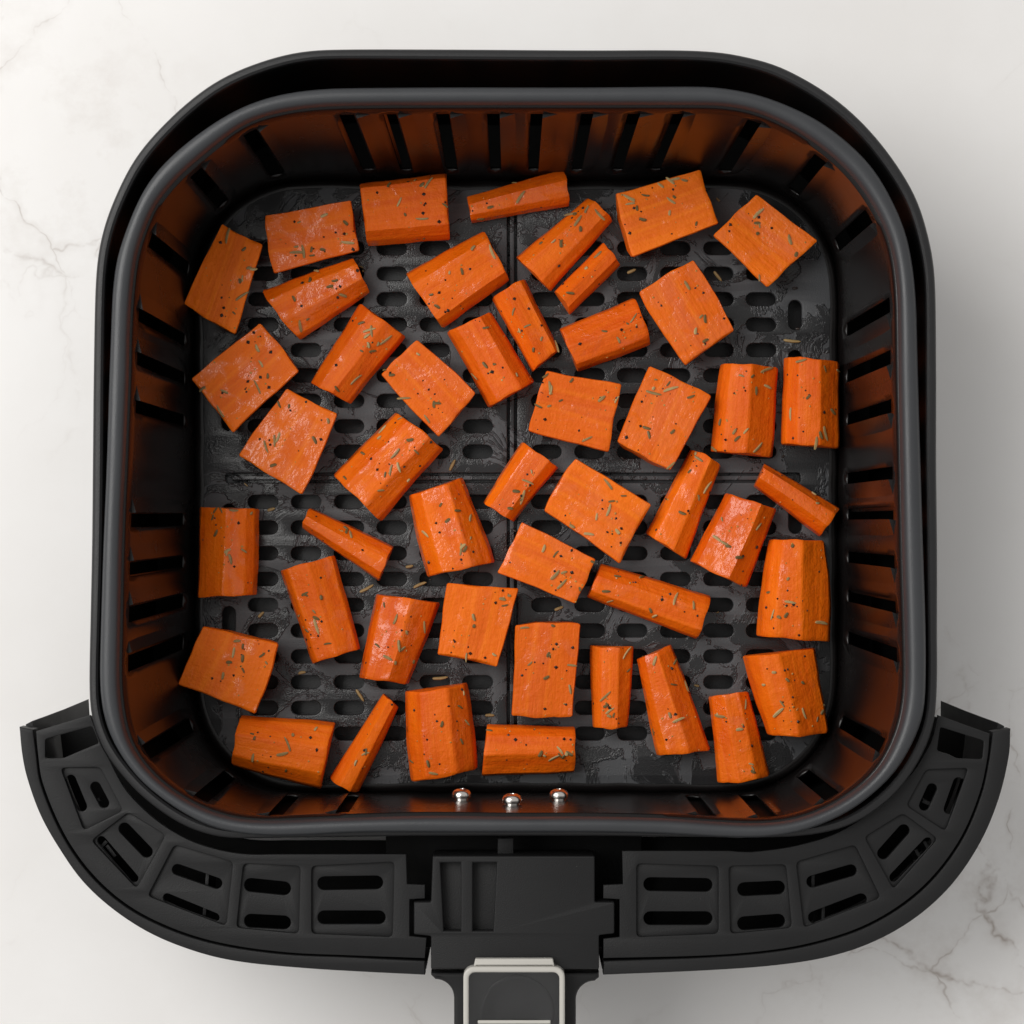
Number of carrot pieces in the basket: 47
